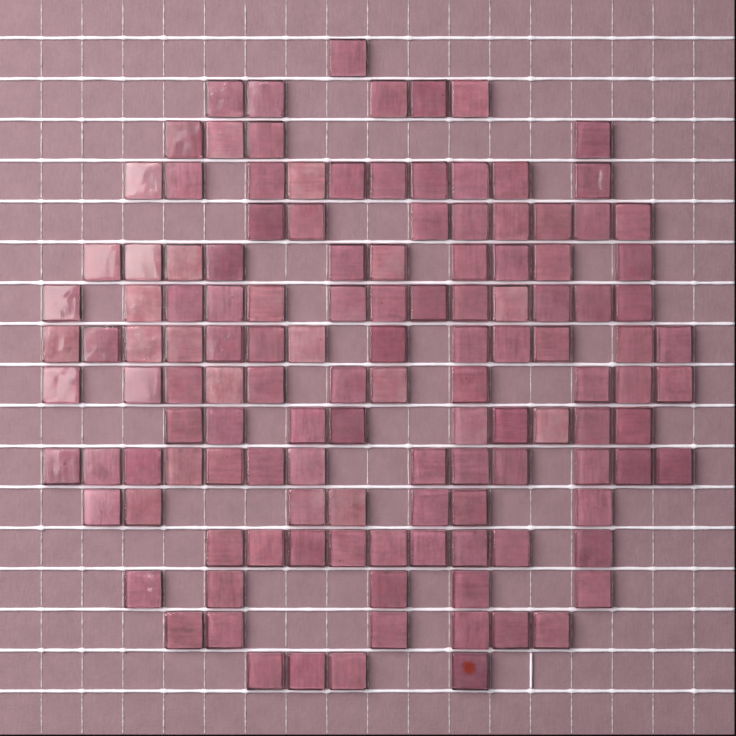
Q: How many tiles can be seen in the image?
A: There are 128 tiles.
